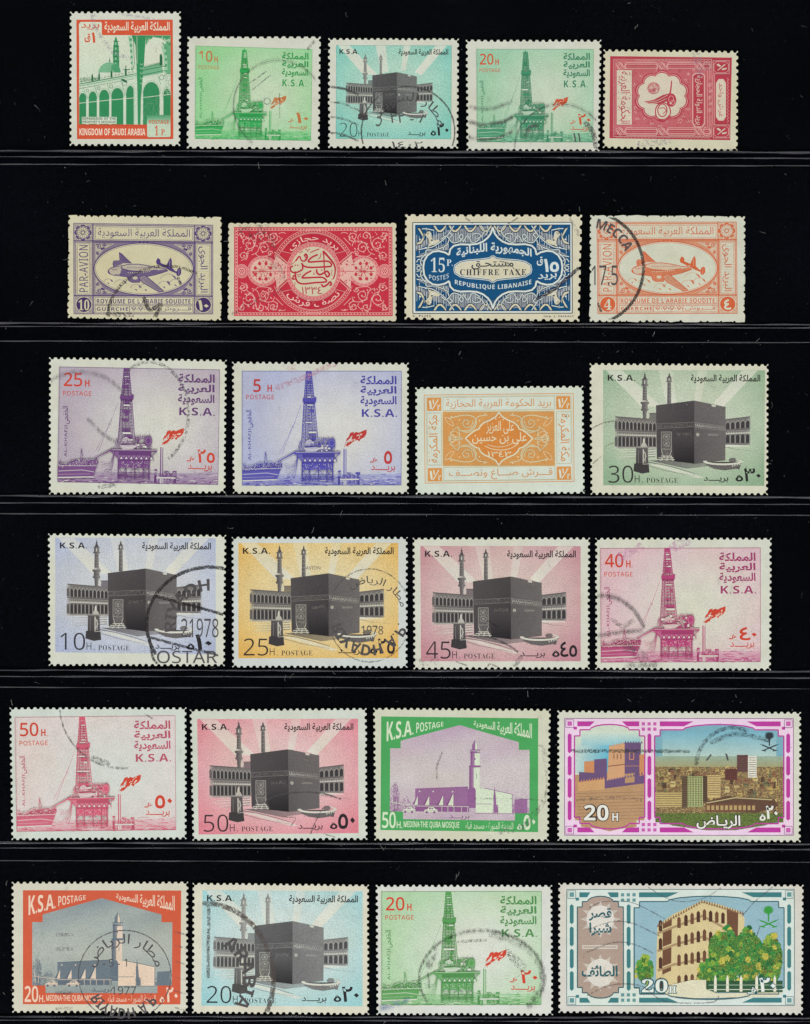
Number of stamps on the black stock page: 25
